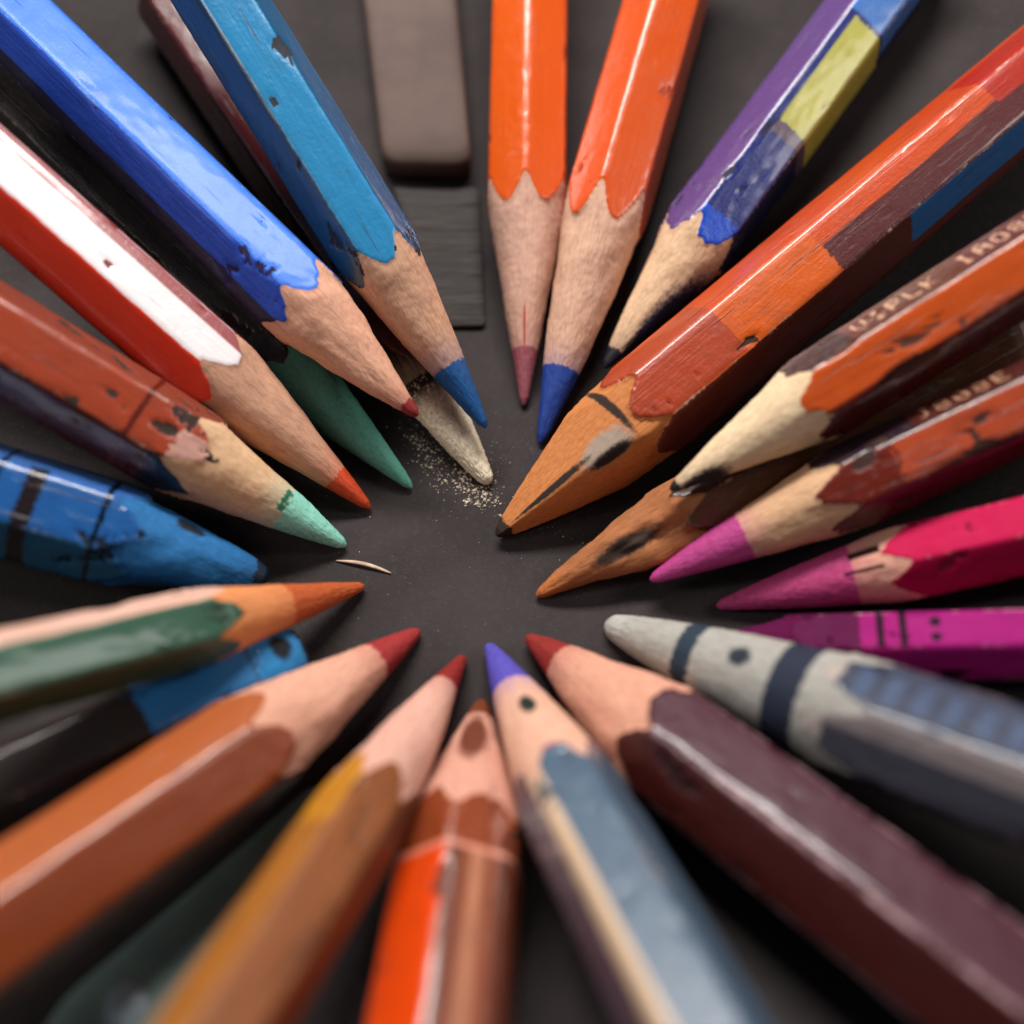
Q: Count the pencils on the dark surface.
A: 24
